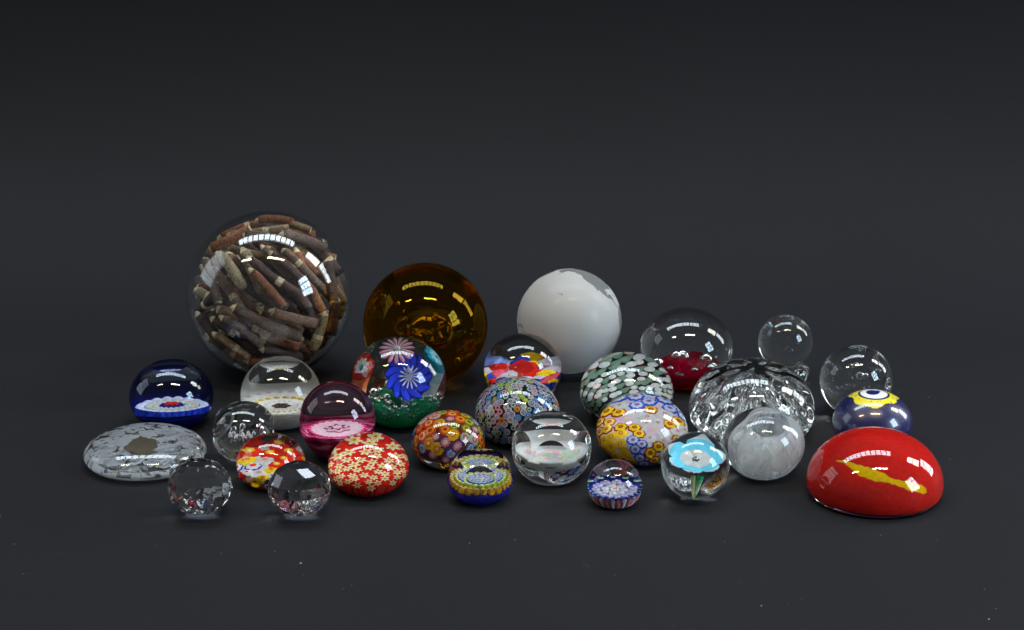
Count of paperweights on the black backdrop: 29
